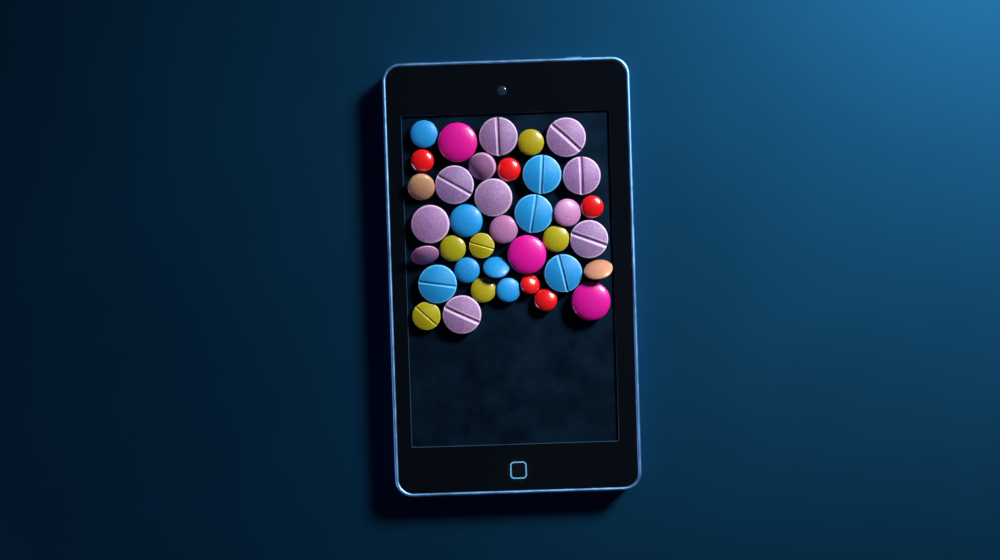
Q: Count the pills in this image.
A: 37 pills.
